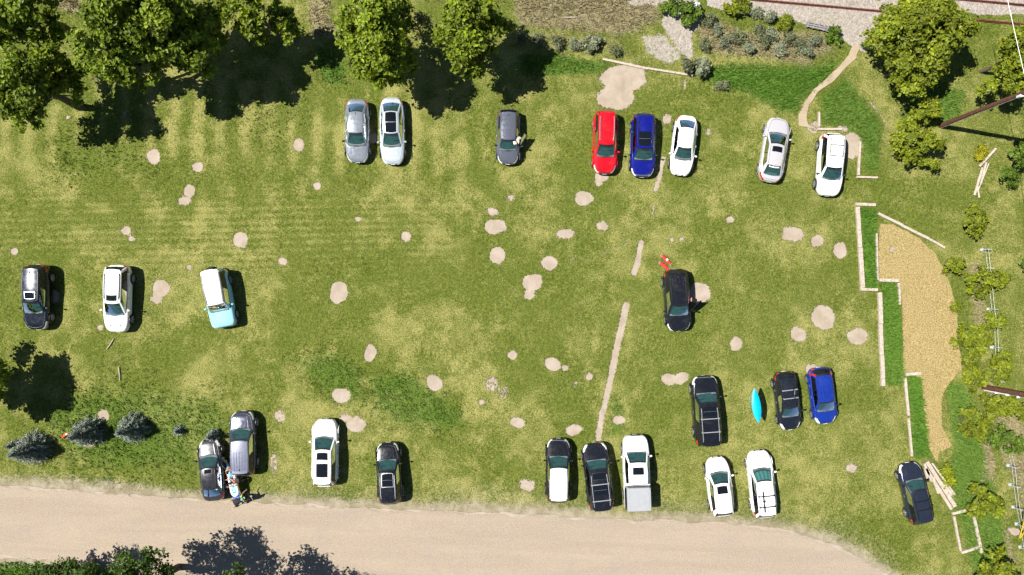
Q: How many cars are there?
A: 25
